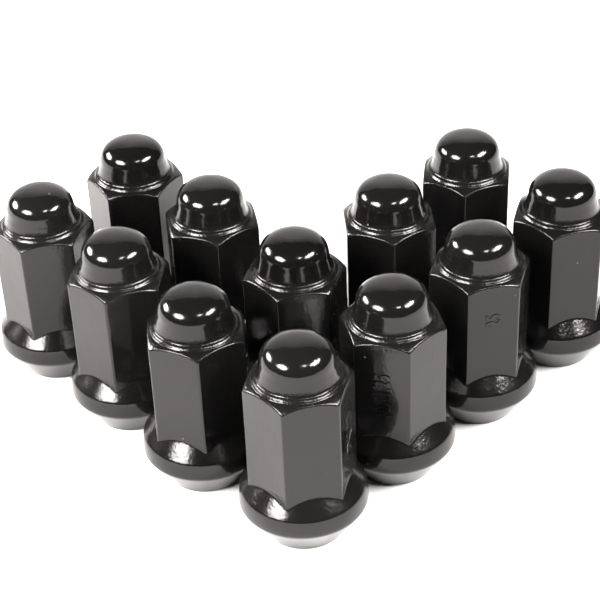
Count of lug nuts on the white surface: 12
